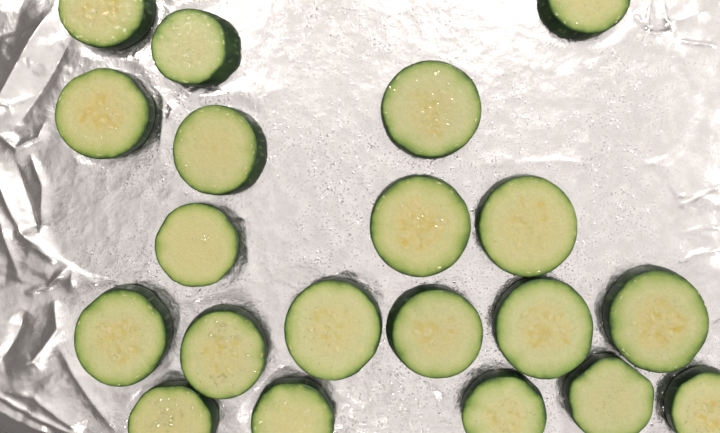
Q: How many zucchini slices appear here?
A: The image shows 20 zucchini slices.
